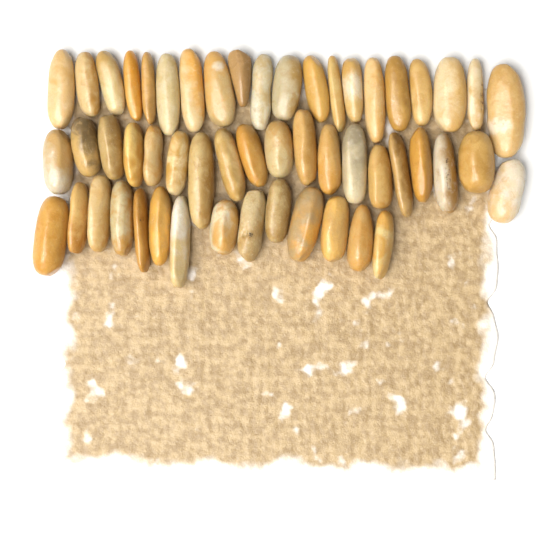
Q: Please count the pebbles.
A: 53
